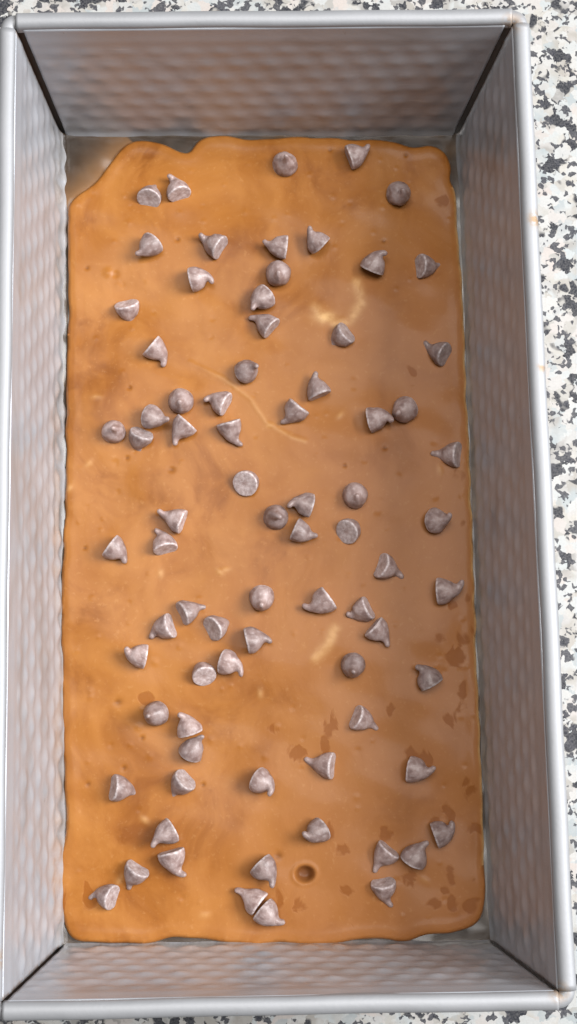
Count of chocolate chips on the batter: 78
